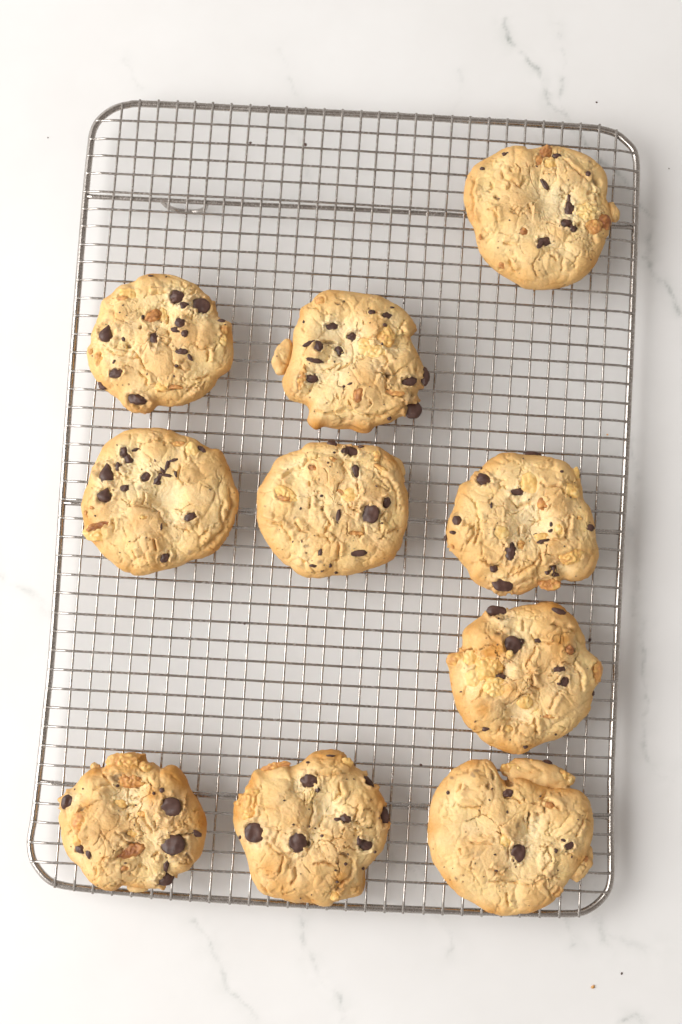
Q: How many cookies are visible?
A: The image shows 10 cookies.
